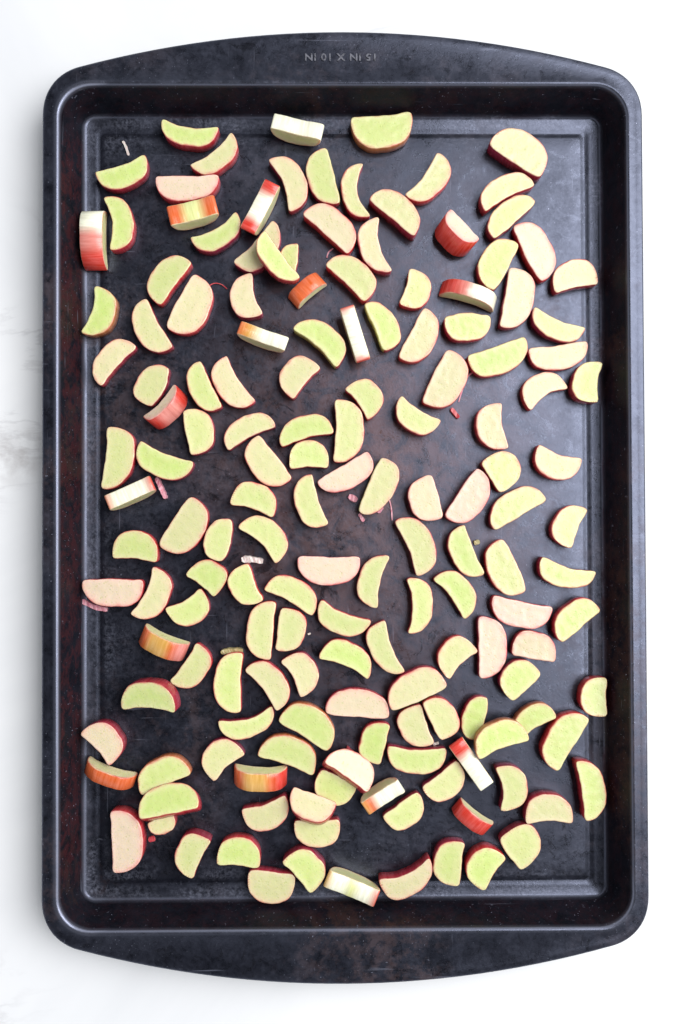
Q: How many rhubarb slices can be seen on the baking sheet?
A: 157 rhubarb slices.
